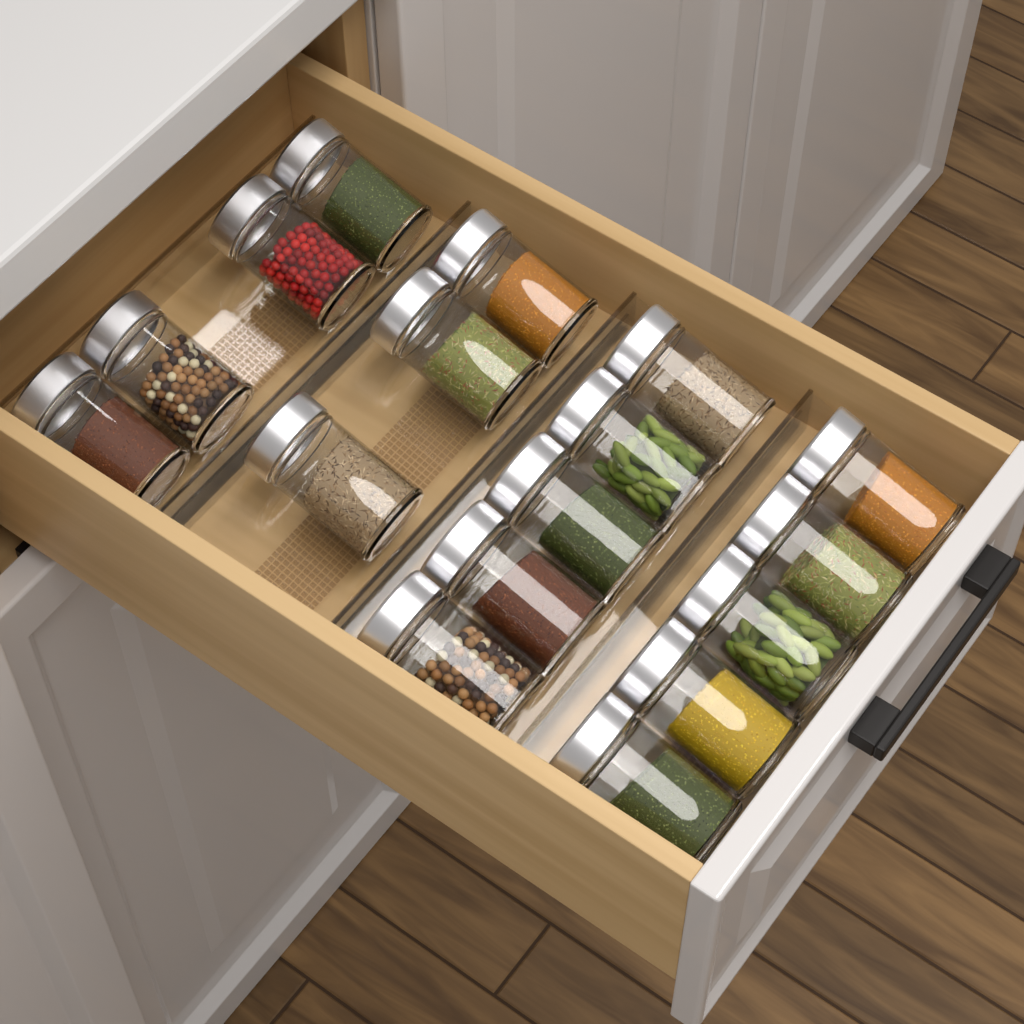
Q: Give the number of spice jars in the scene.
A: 17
